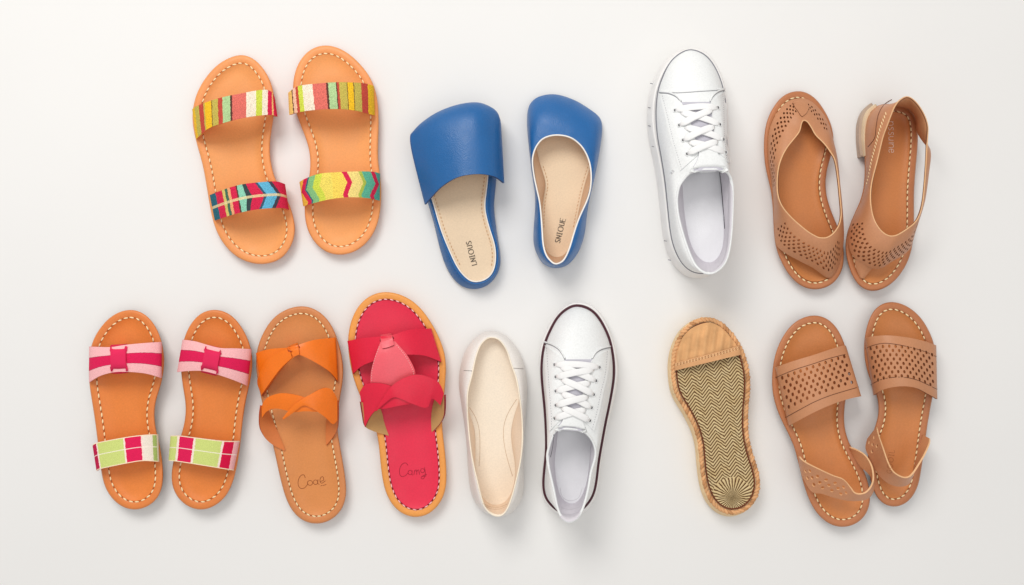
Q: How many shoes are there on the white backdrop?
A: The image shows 16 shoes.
